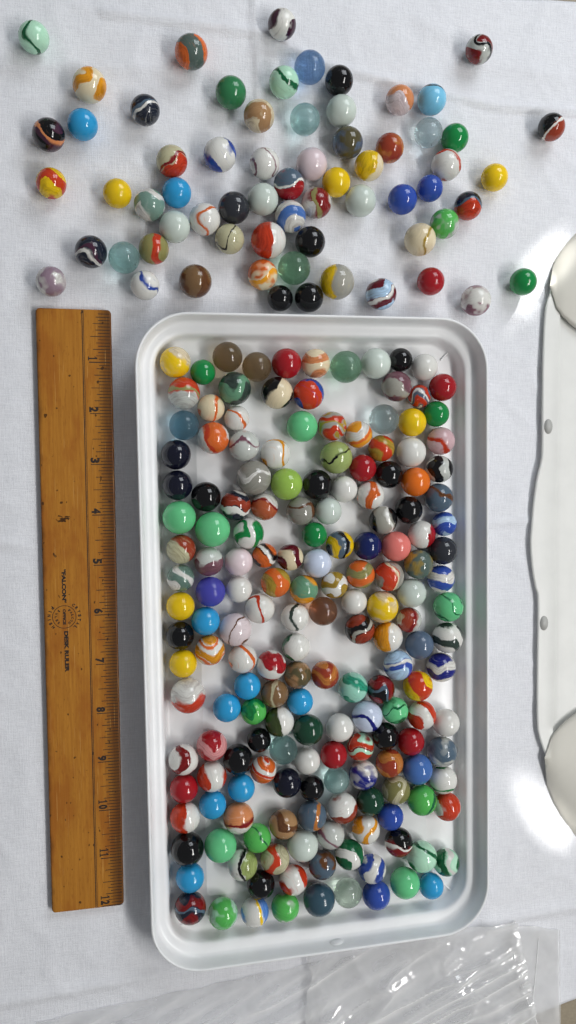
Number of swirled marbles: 141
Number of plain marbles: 102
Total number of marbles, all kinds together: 243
